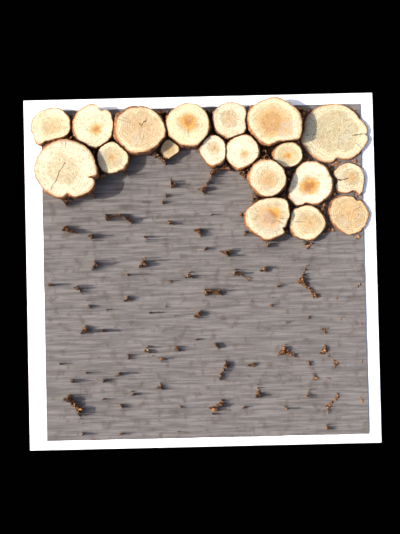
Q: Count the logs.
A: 19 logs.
